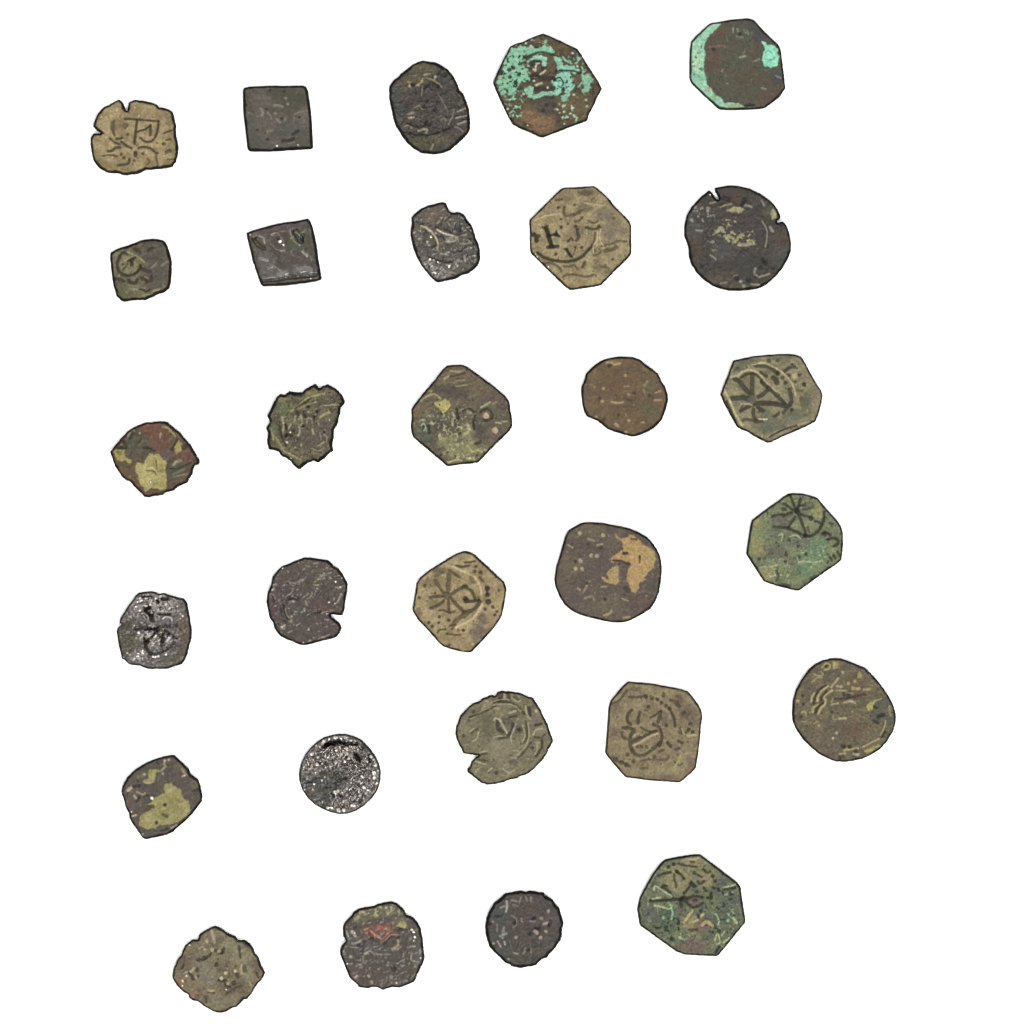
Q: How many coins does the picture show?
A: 29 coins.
